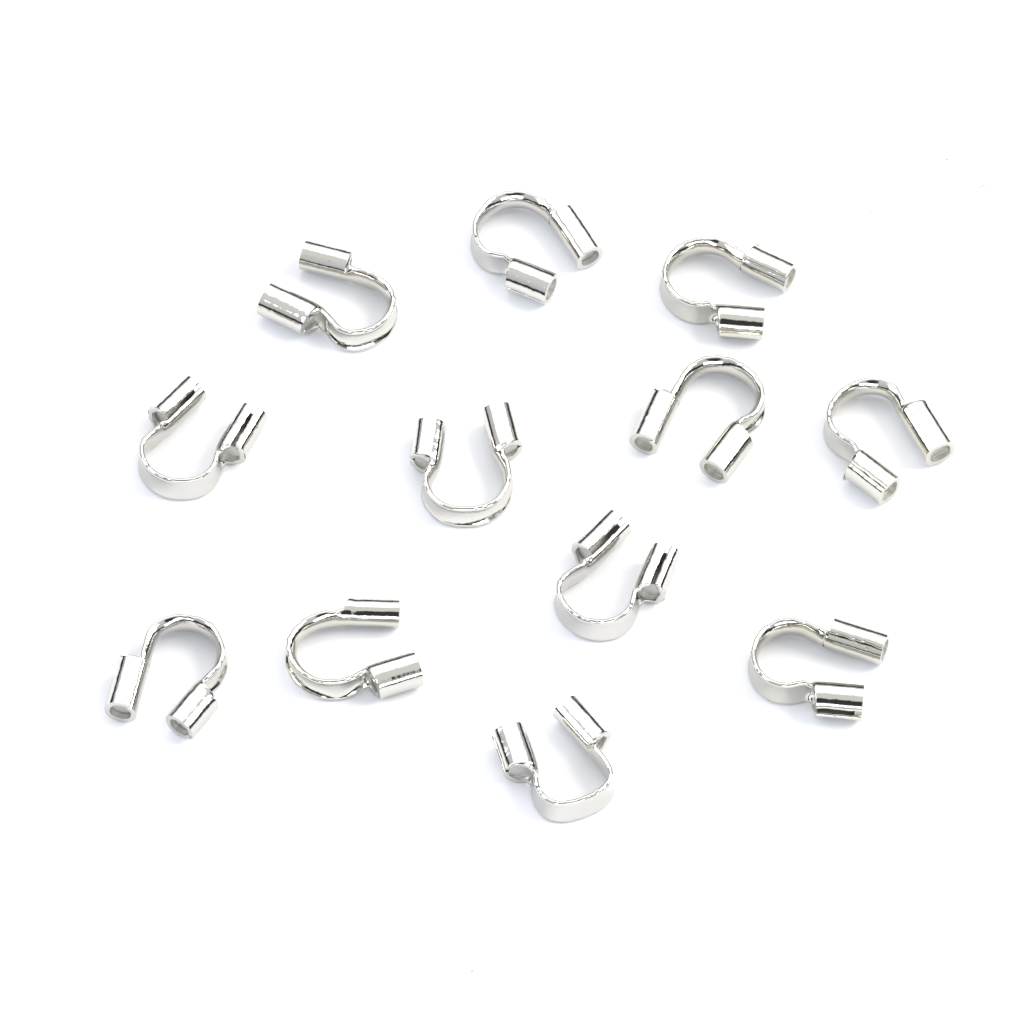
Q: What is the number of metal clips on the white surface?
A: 12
